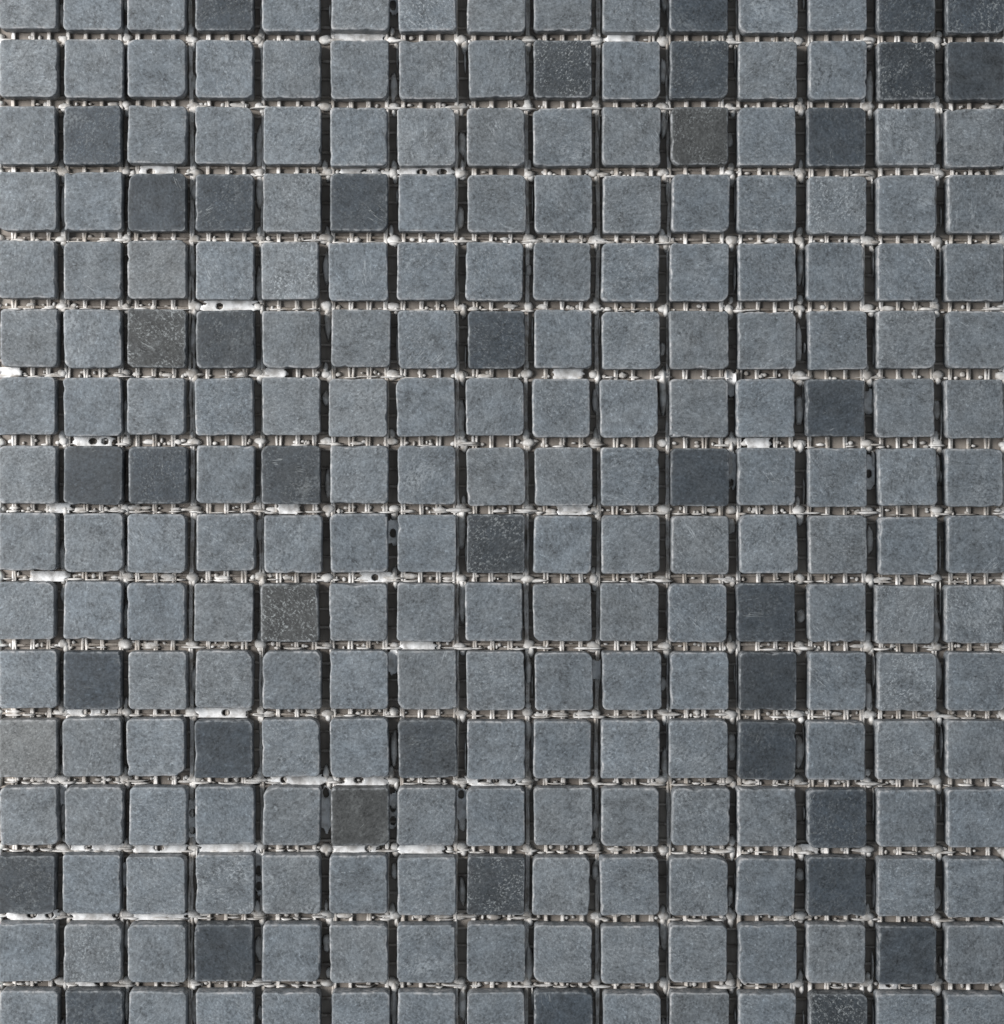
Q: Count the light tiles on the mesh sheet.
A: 200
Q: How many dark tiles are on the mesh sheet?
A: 40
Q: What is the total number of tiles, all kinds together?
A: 240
